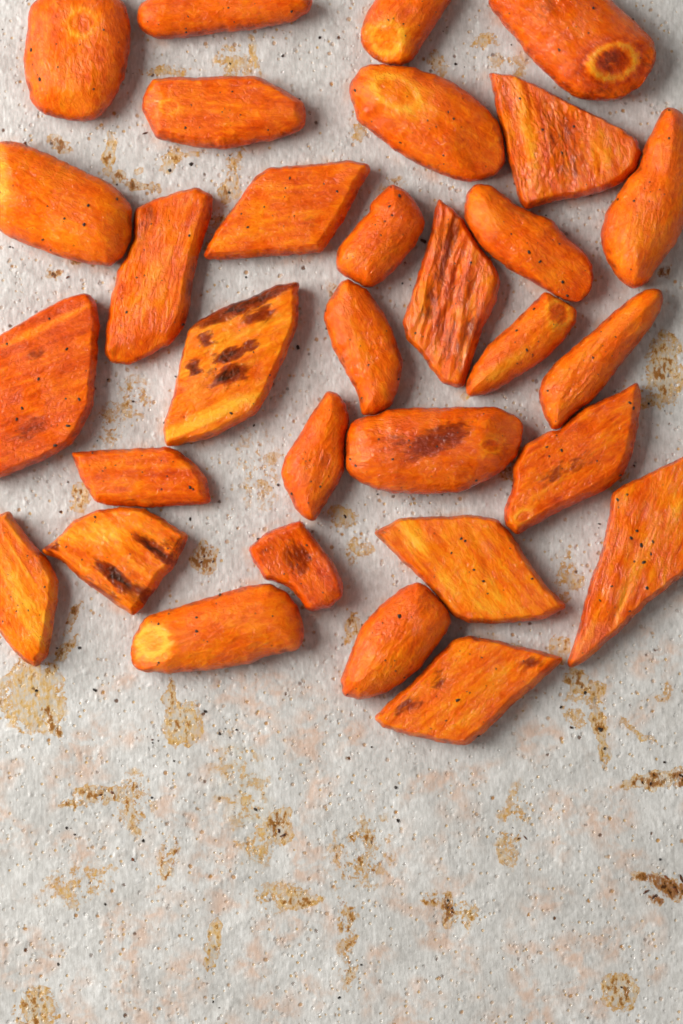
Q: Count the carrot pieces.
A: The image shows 31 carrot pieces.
